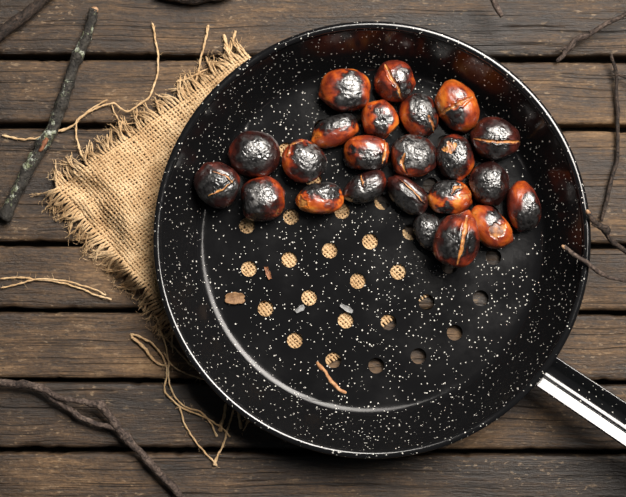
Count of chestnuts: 23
